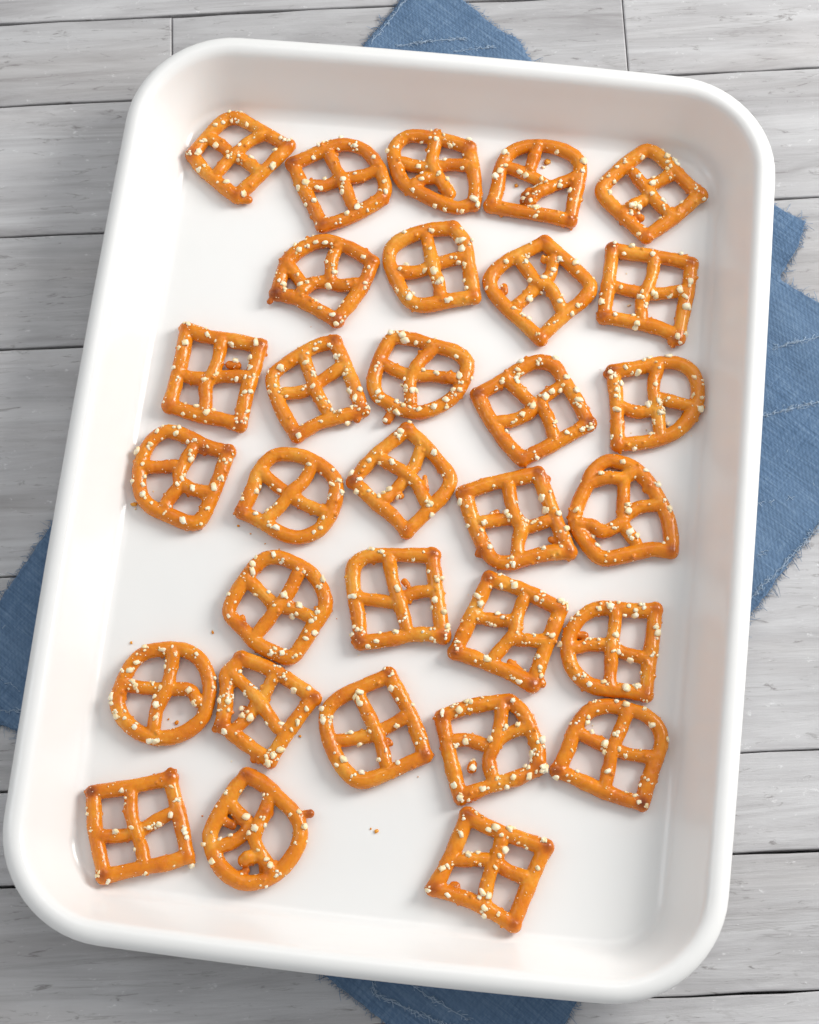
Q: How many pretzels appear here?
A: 31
